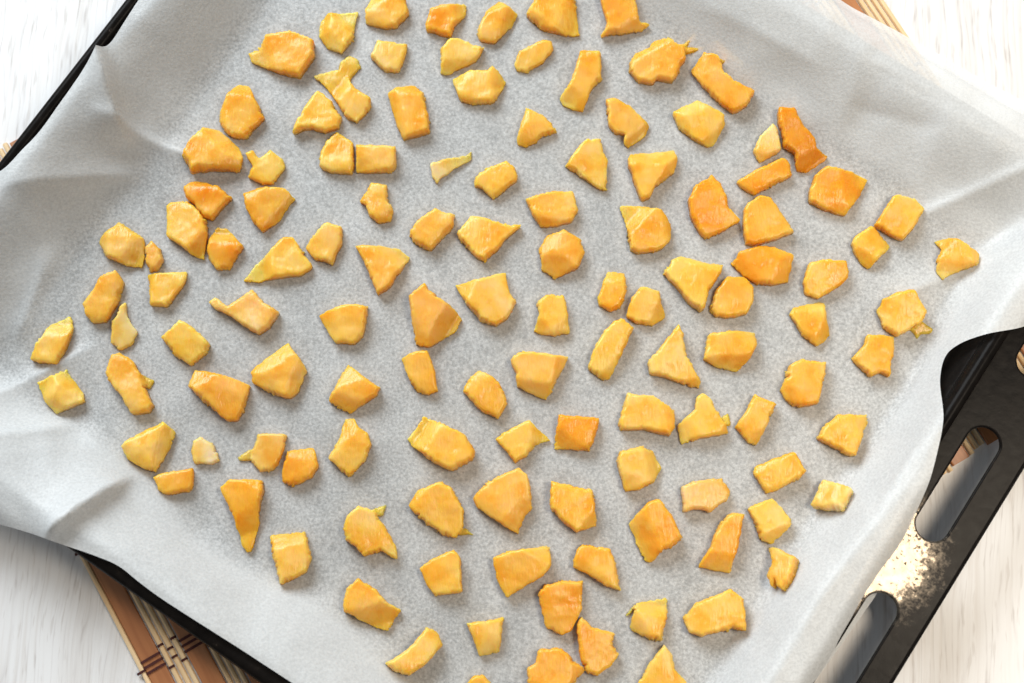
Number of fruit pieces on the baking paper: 124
